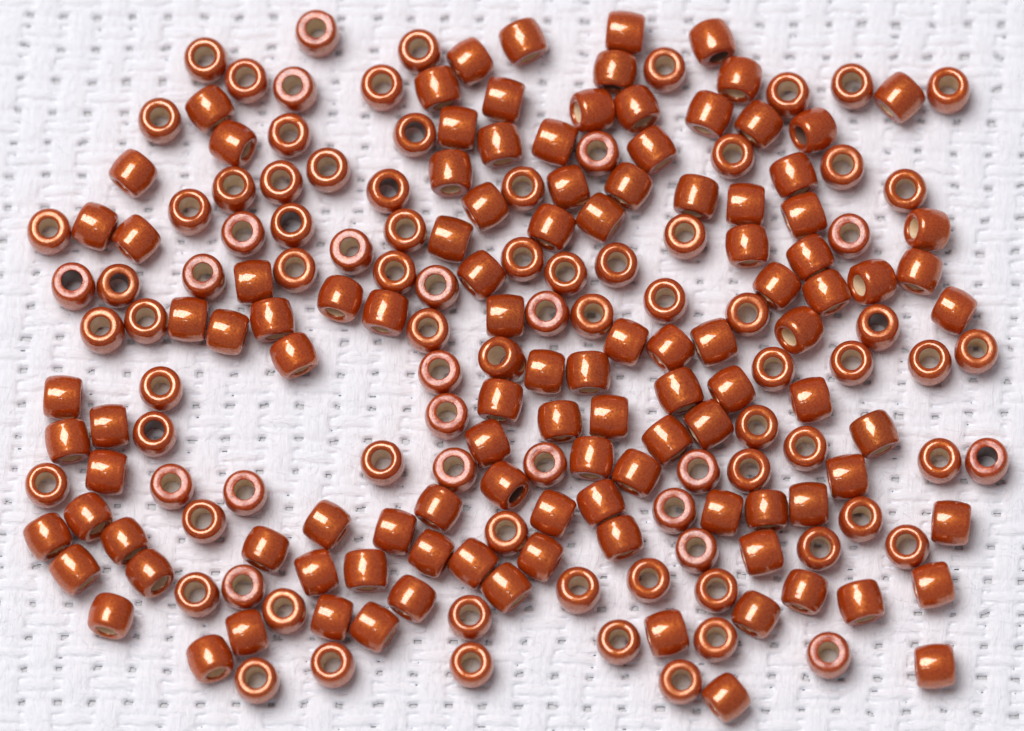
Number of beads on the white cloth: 200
